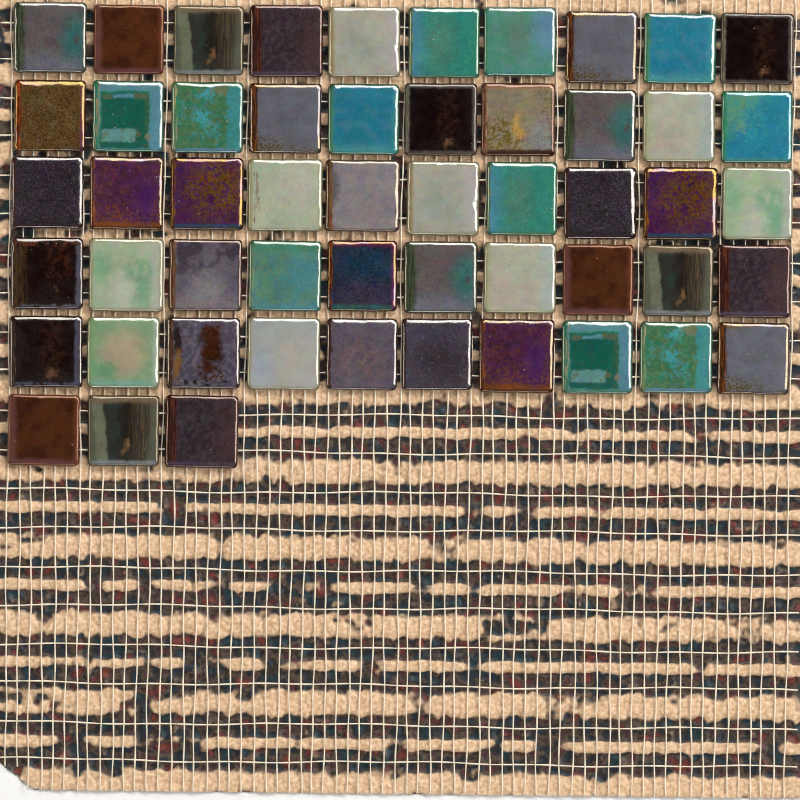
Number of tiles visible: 53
